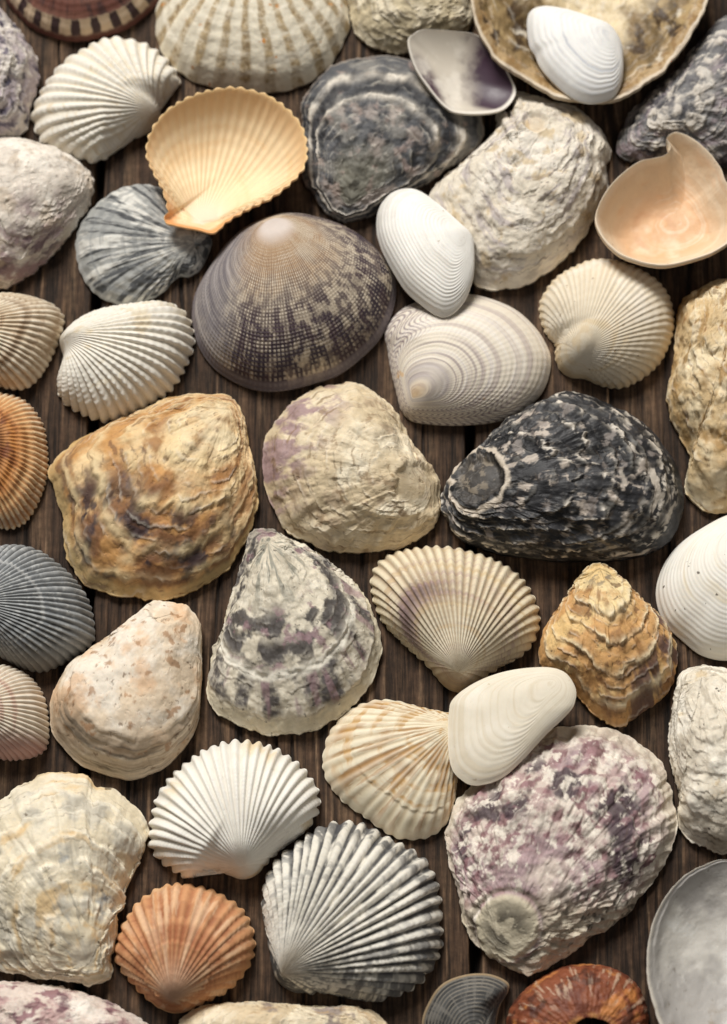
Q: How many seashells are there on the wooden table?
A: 46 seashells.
